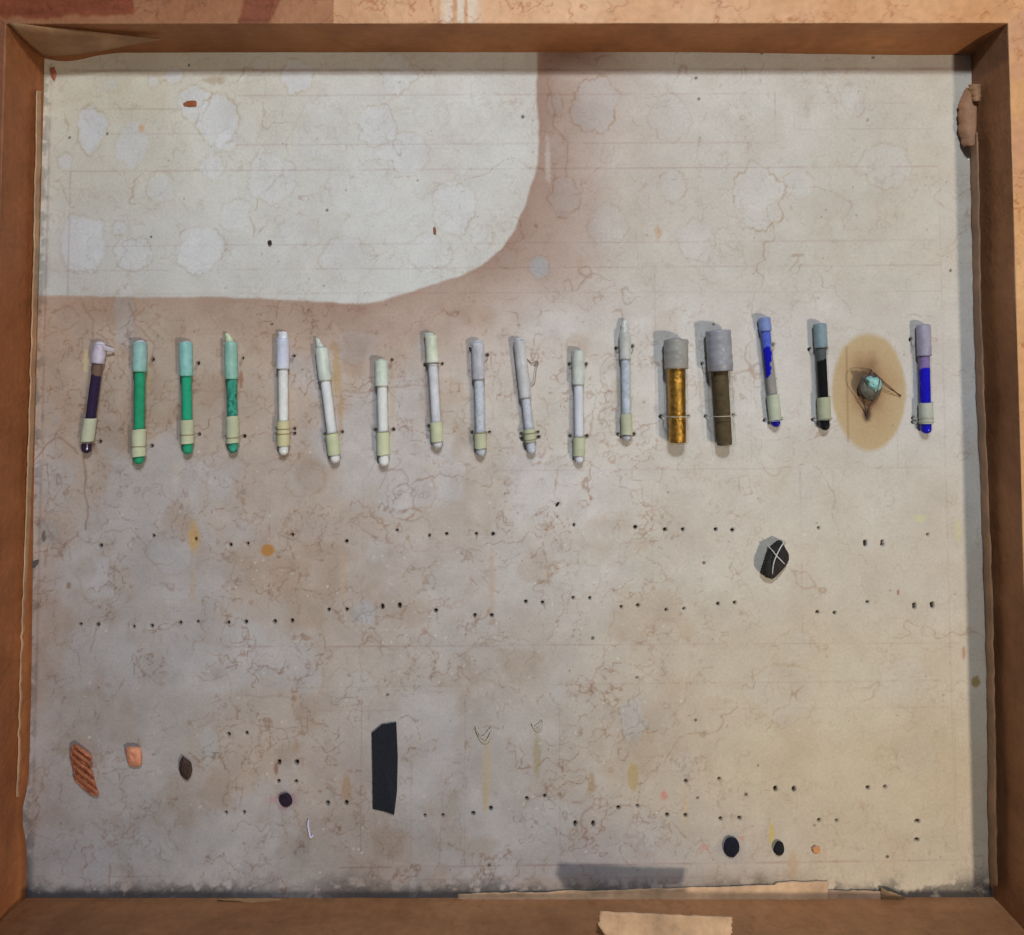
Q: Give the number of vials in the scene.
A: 17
